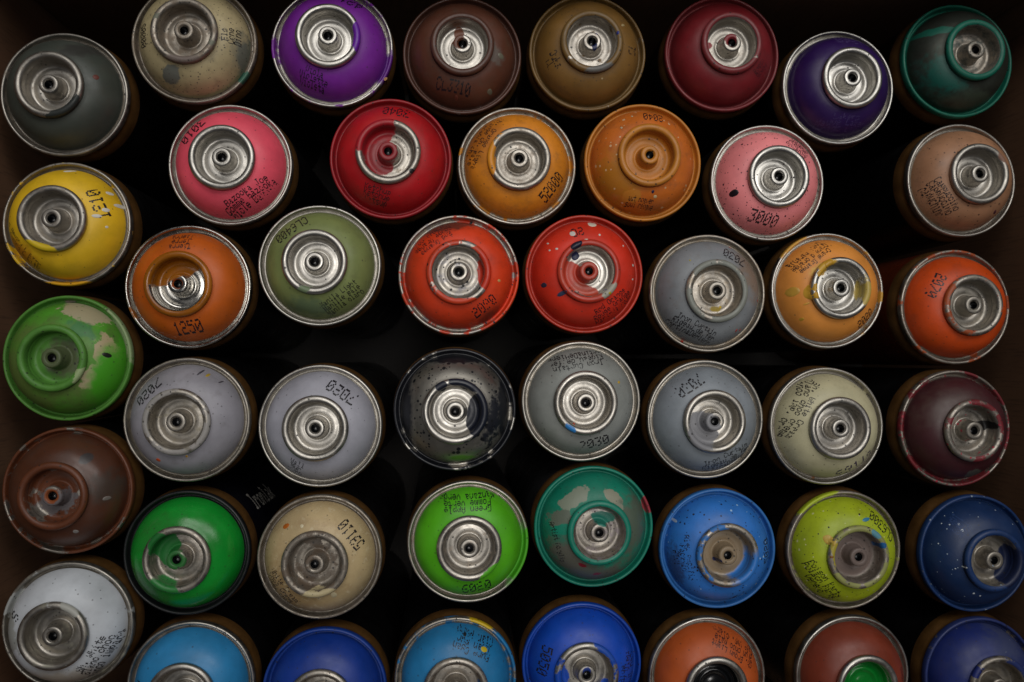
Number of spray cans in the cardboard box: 46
